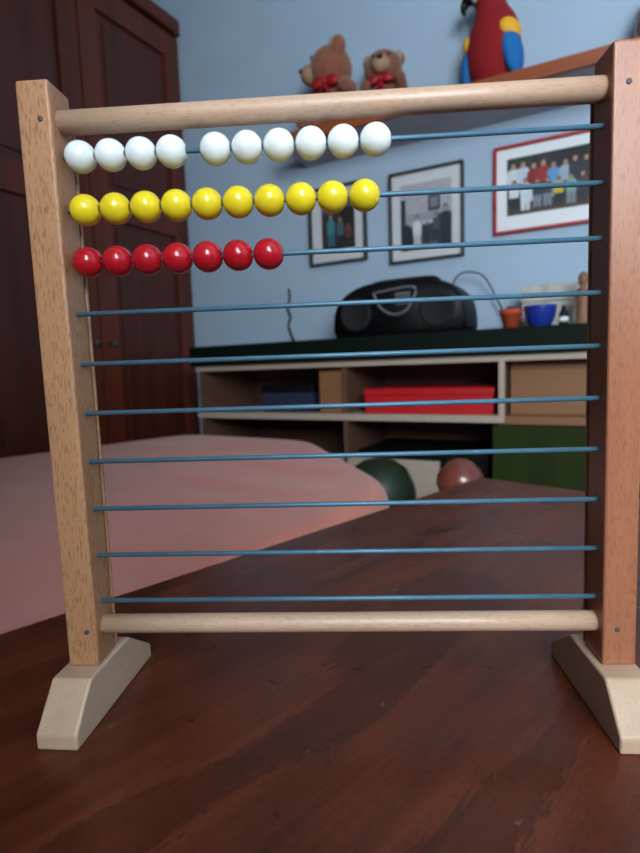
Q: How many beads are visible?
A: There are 27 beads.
